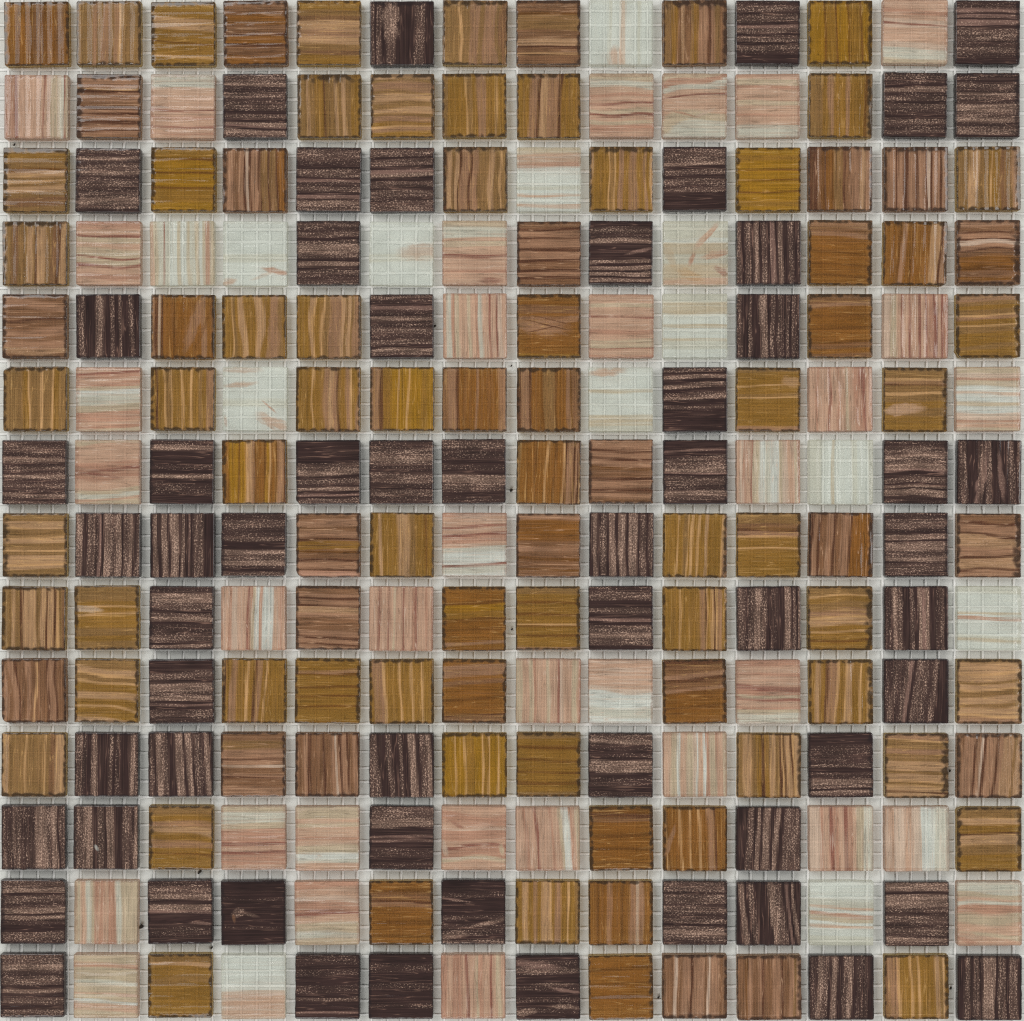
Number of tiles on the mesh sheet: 196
